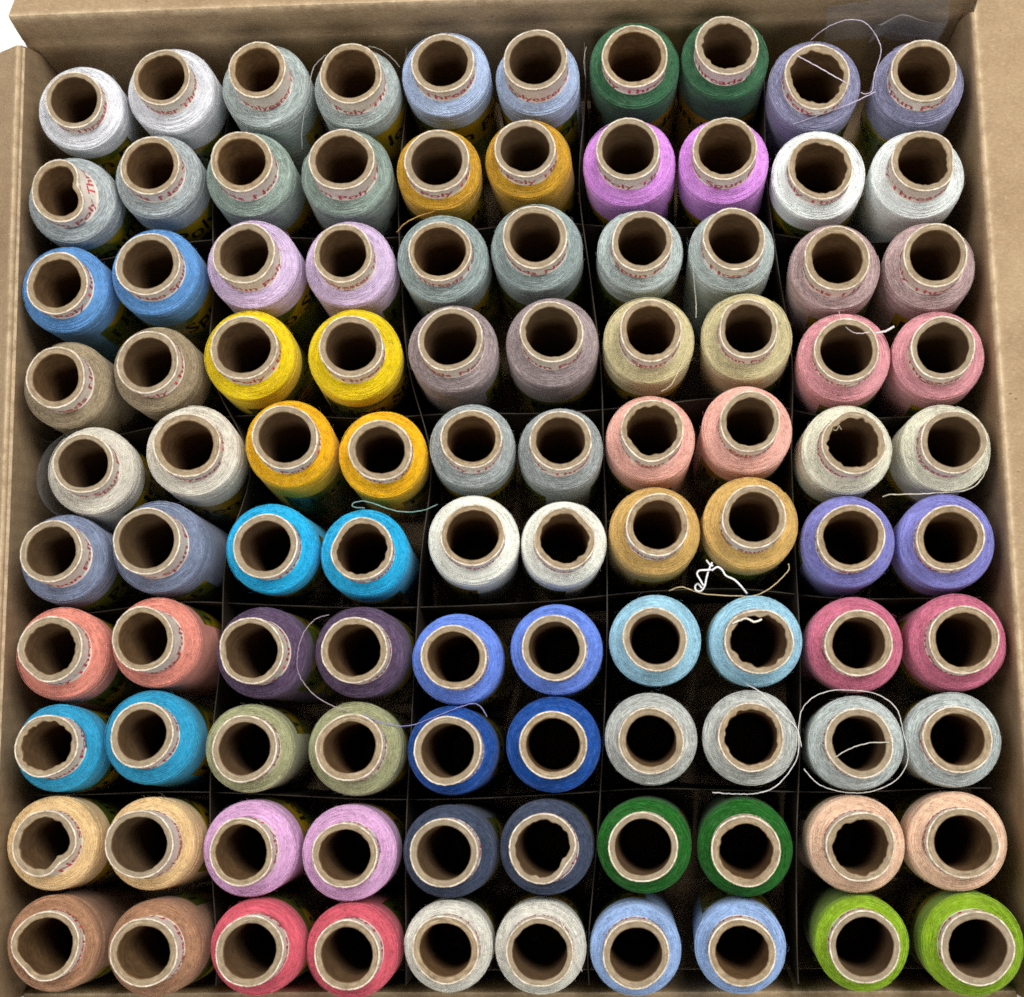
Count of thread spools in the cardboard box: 100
